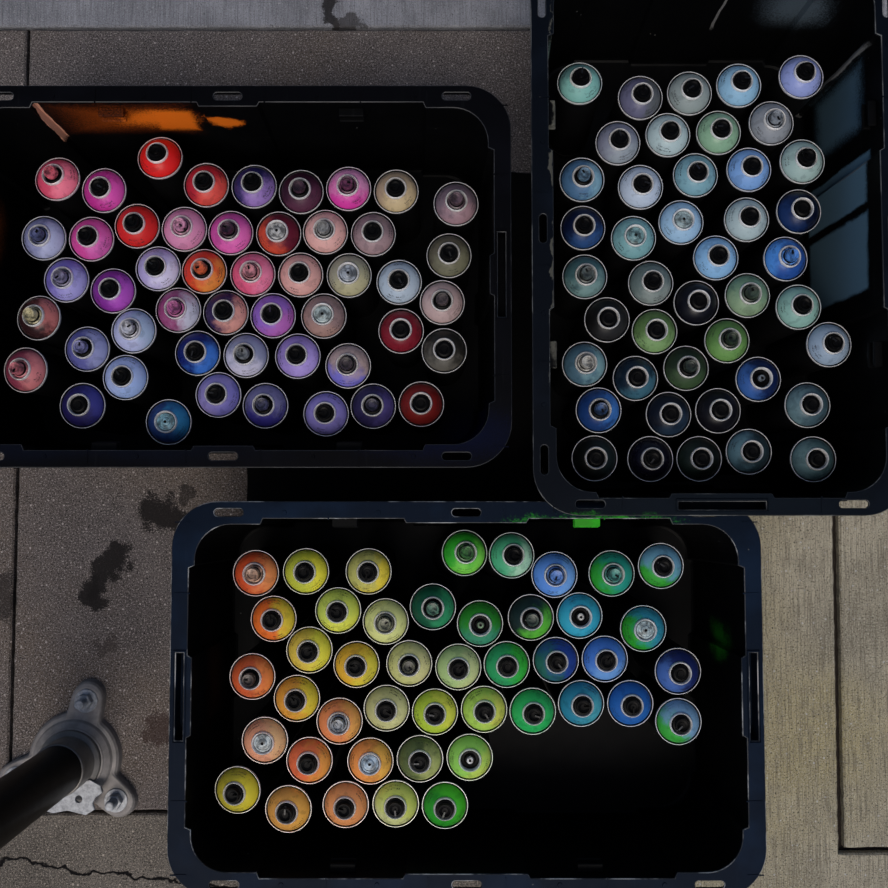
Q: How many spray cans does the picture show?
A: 136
